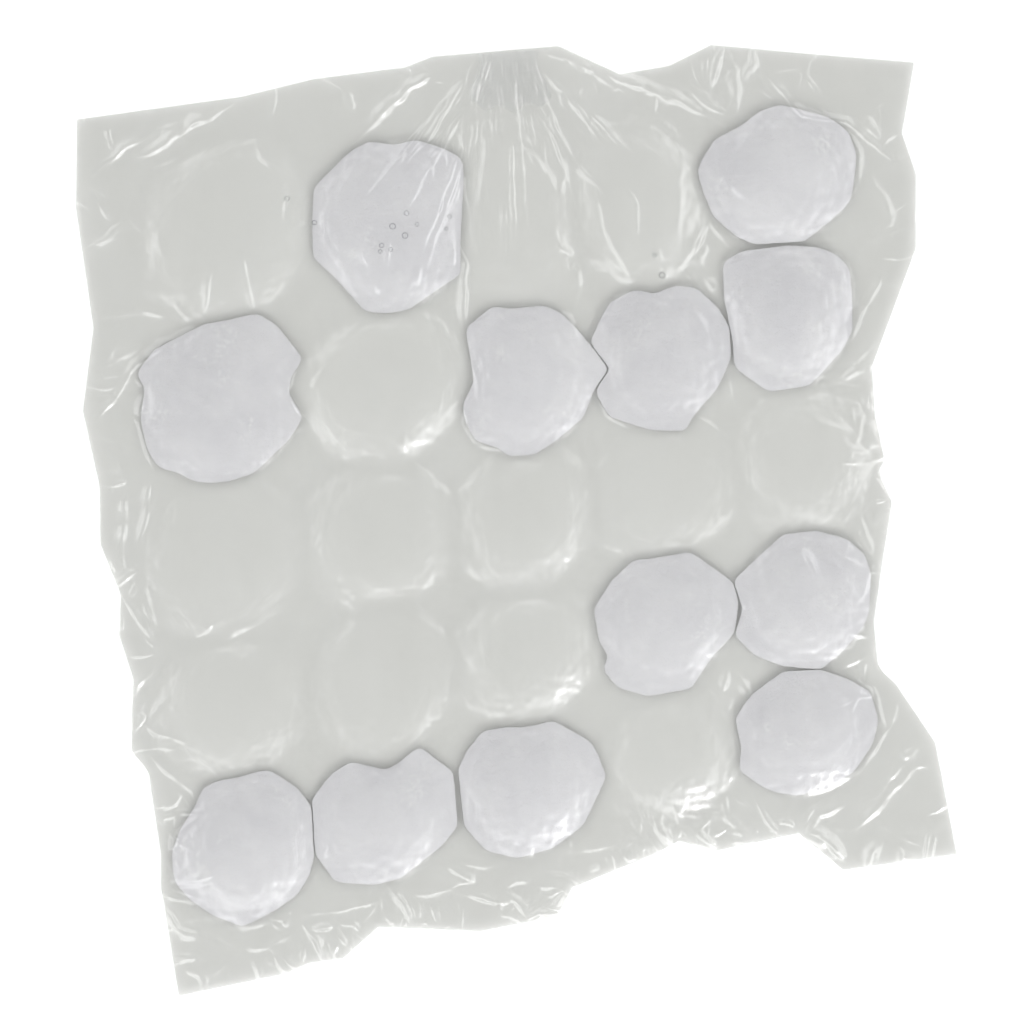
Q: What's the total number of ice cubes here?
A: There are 12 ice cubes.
